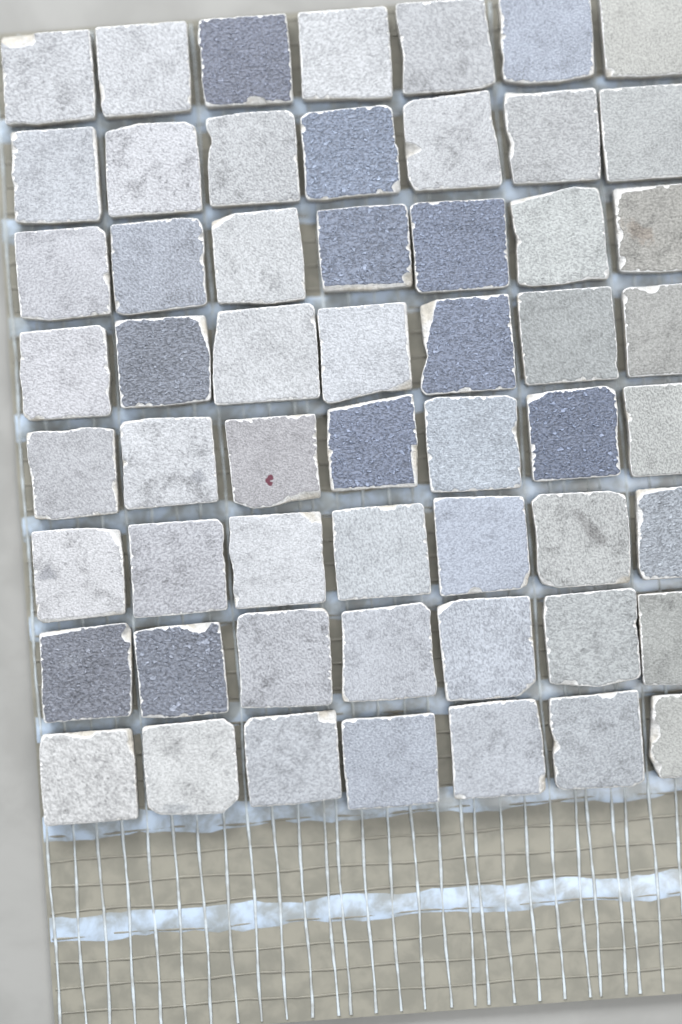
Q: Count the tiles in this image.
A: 56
